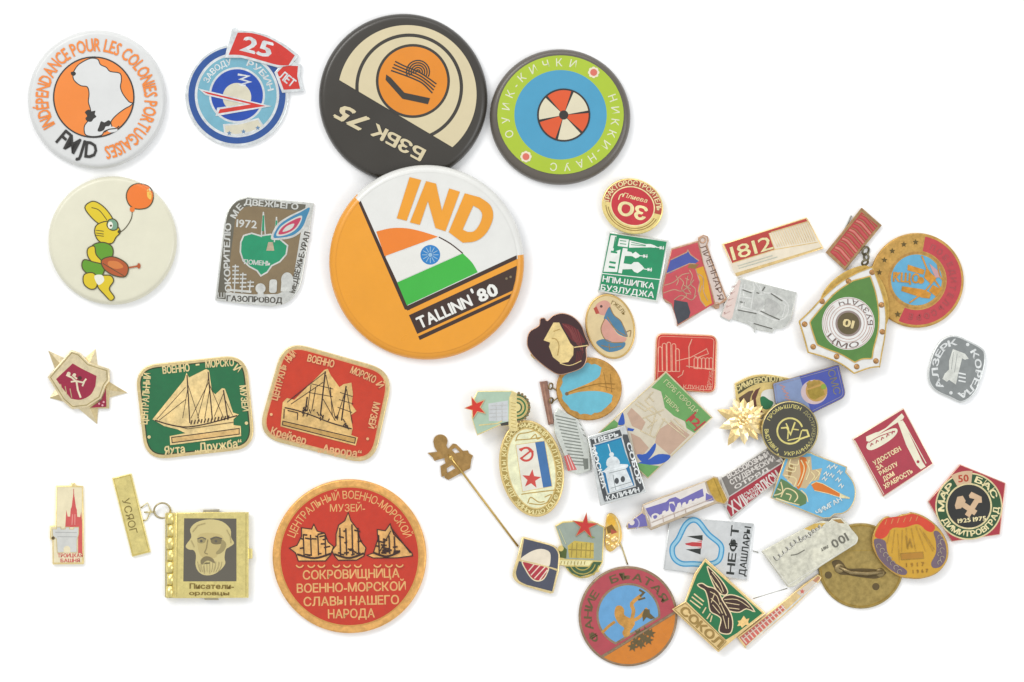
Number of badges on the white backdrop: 50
